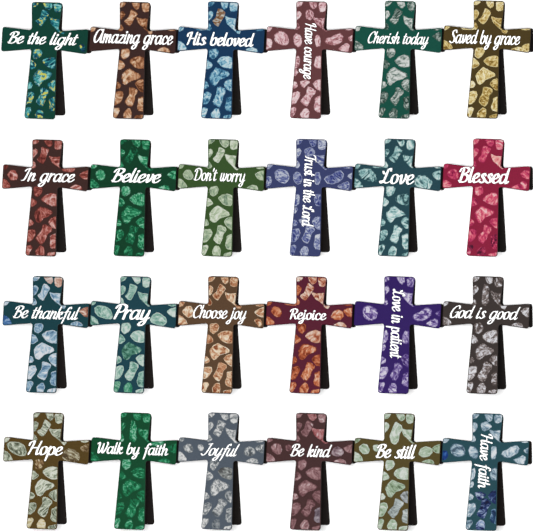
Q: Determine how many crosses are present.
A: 24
